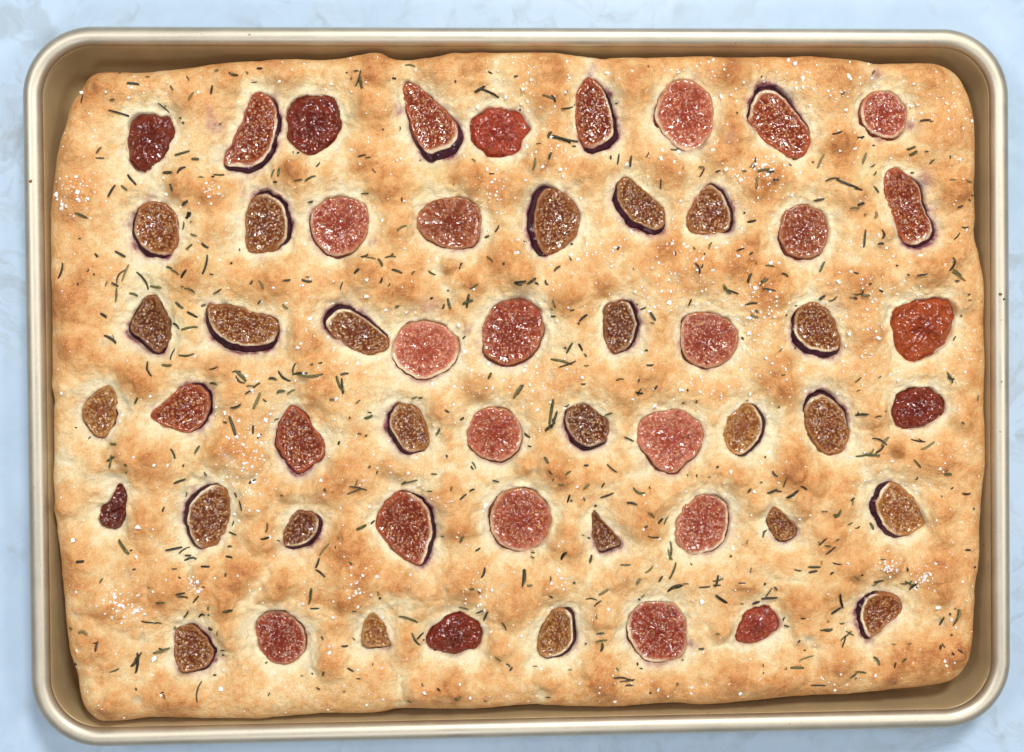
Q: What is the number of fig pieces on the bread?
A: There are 54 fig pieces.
